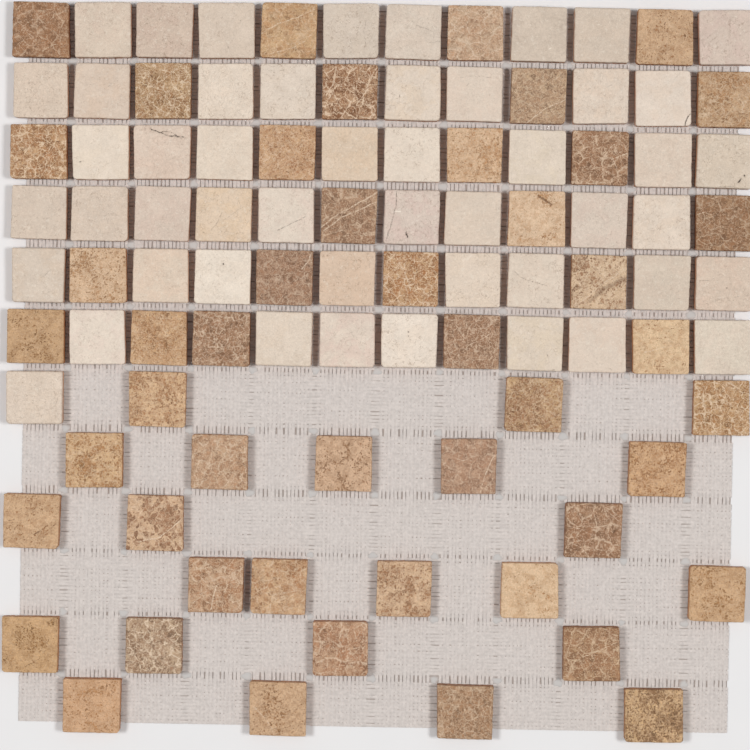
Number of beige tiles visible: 49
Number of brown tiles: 48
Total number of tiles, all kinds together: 97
